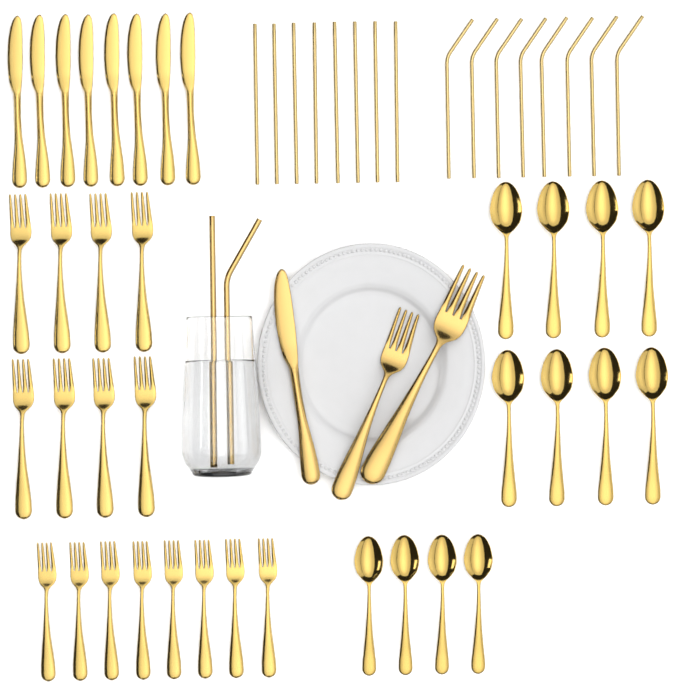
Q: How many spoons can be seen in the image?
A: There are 12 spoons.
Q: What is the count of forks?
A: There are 18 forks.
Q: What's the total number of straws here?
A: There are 18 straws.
